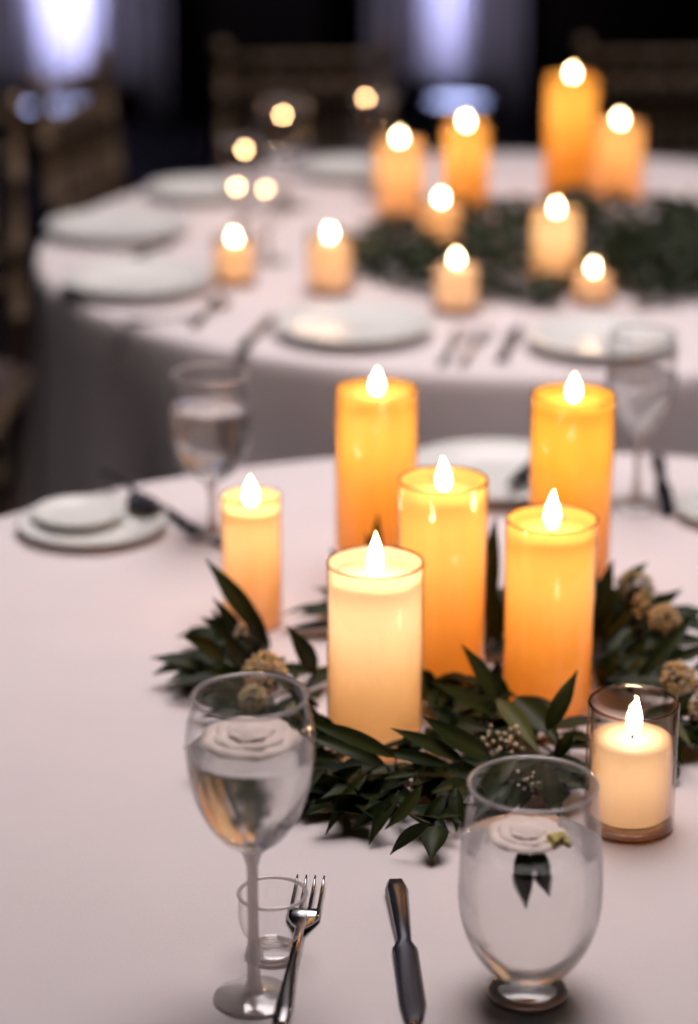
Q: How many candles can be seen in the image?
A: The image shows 17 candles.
